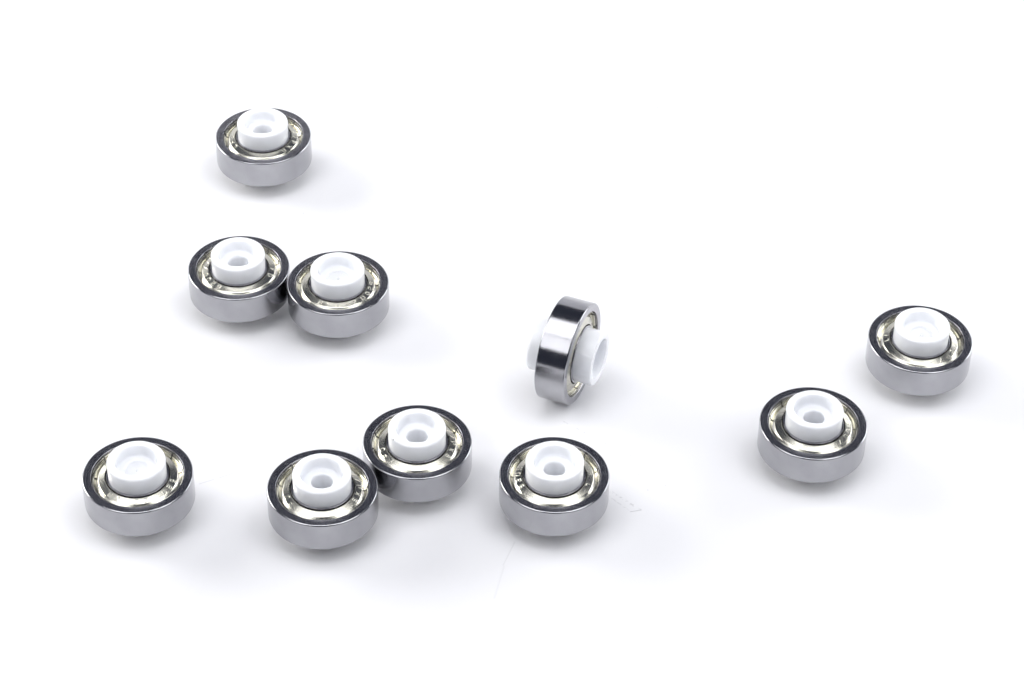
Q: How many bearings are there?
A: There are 10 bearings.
